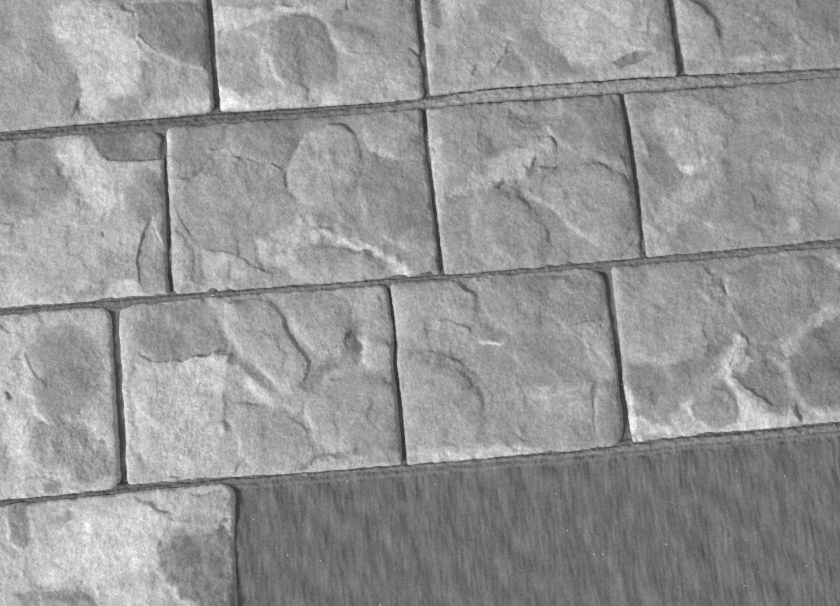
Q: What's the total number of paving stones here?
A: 13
